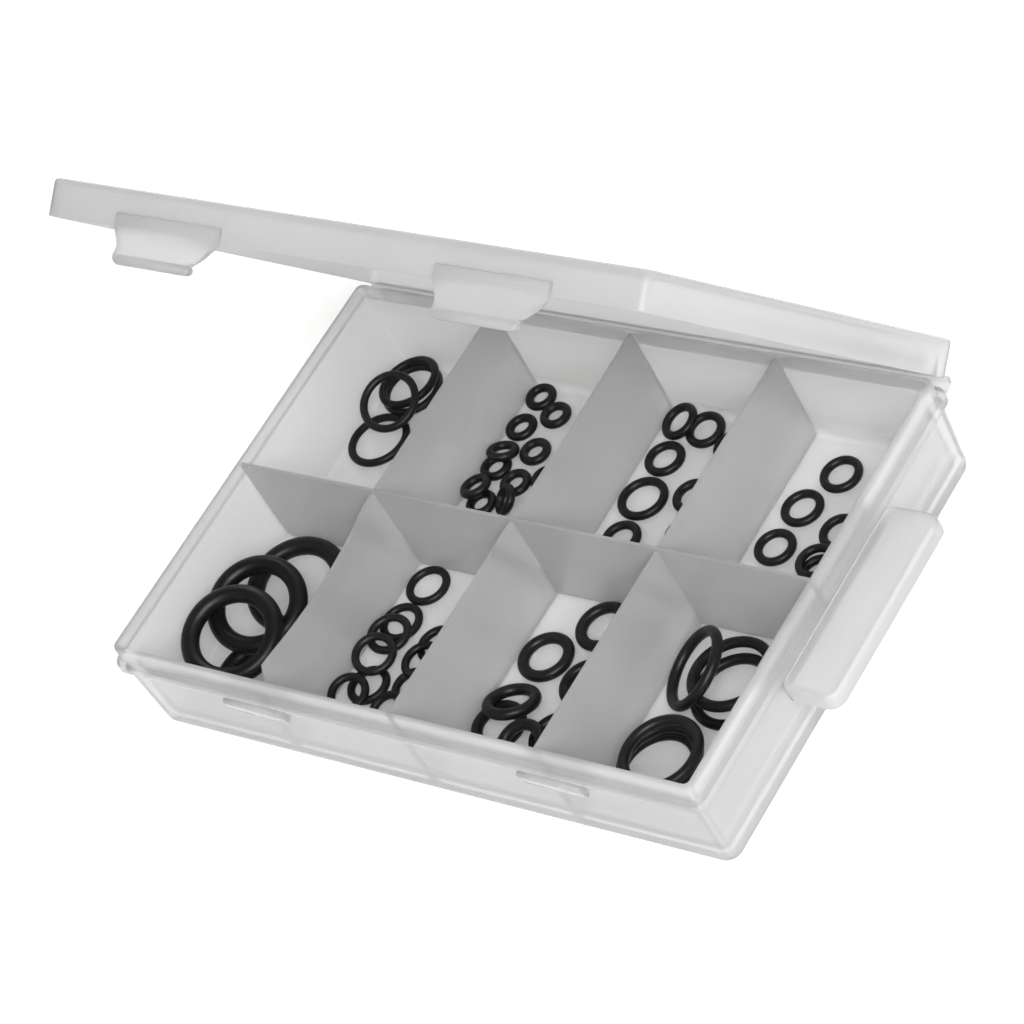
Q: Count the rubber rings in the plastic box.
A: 57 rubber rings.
